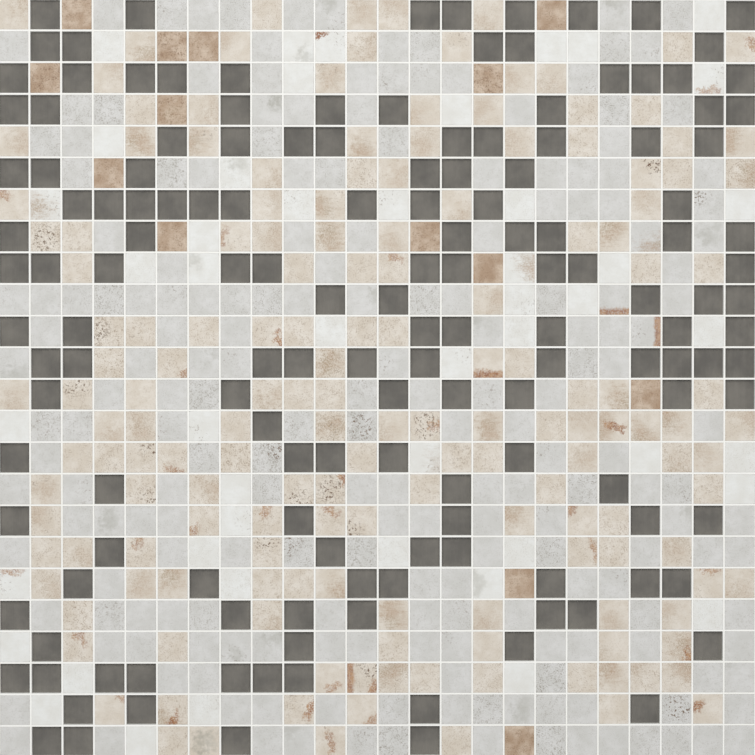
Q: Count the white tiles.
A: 48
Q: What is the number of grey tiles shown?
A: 199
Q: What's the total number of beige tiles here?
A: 163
